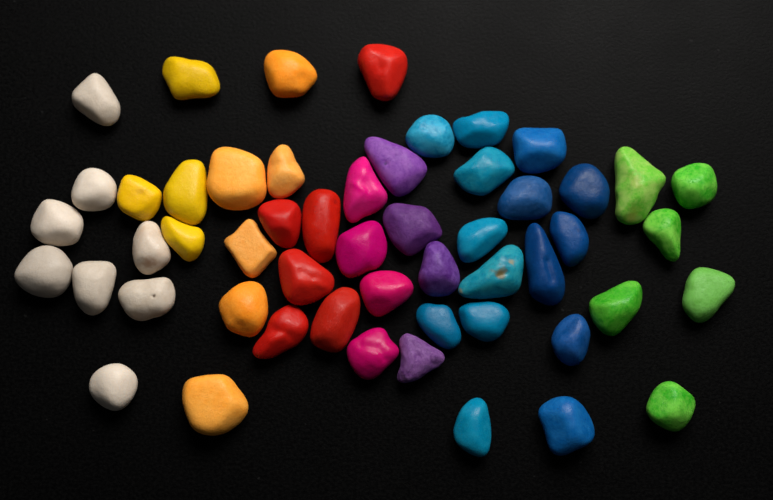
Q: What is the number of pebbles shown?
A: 53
